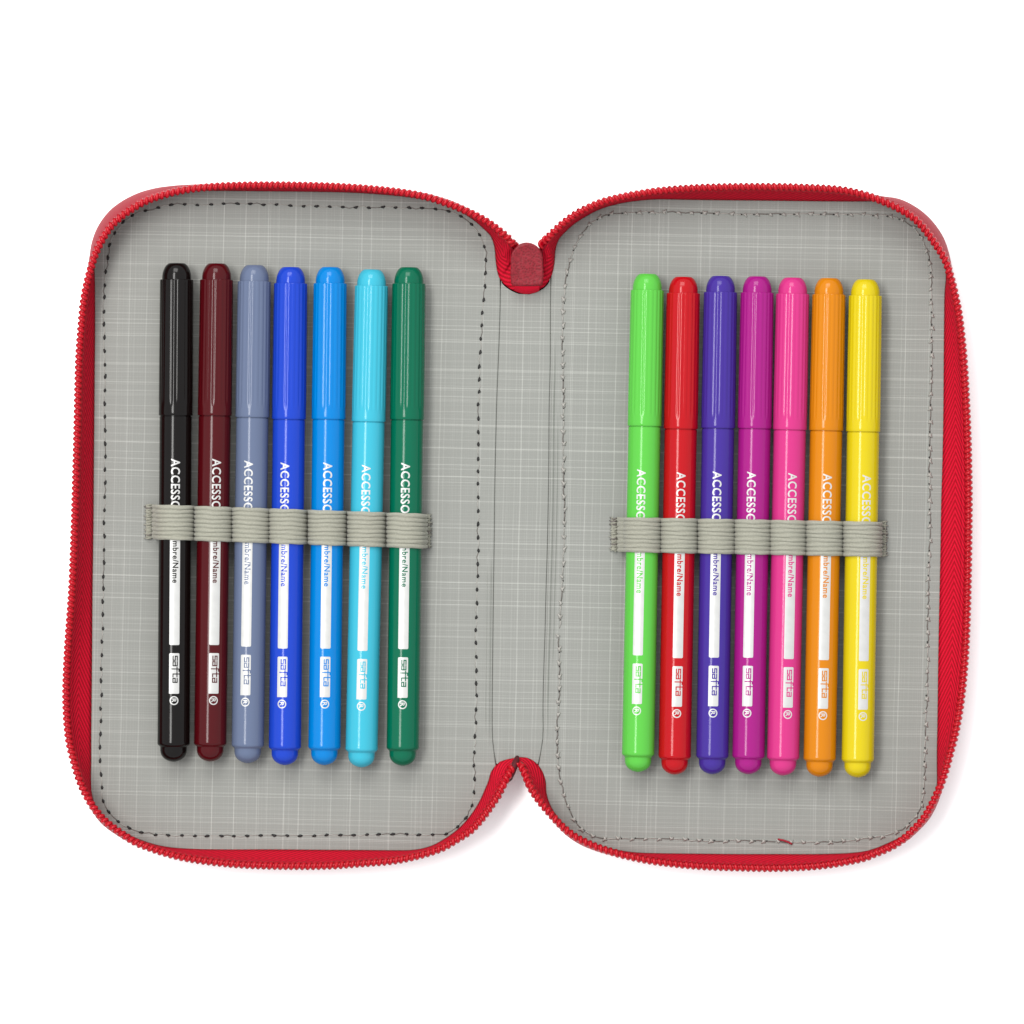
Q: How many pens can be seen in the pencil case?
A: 14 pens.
